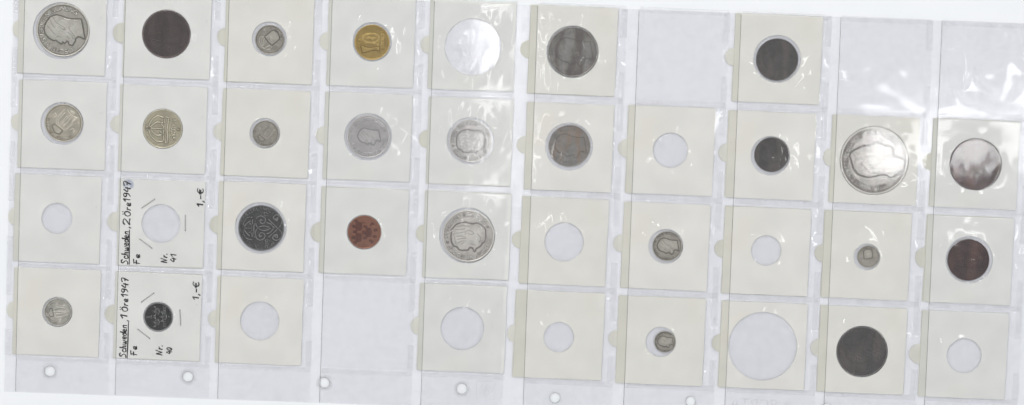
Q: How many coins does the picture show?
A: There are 25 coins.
